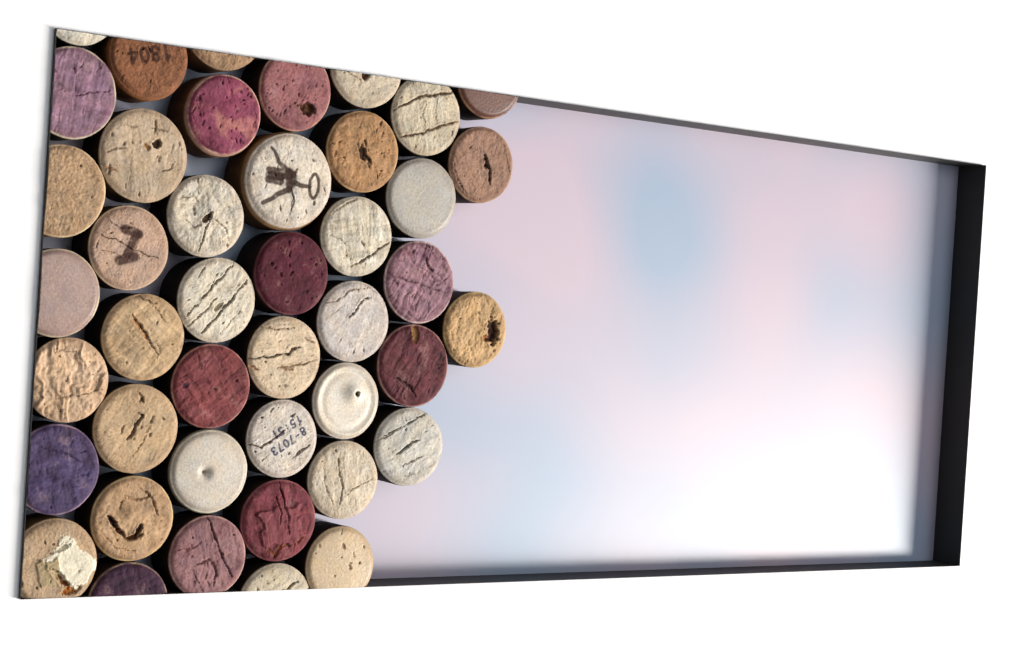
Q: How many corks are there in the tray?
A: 43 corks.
